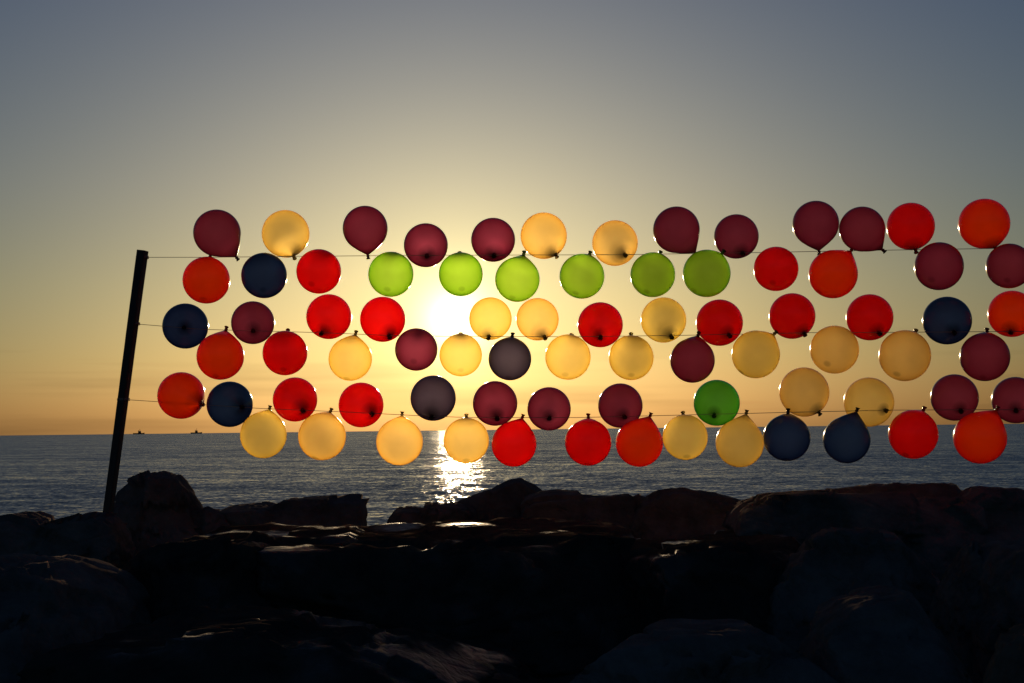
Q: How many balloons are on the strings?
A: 78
